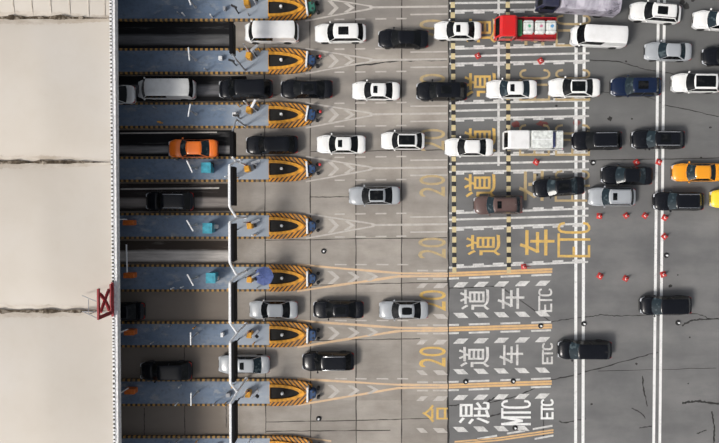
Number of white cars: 12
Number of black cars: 18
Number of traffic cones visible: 14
